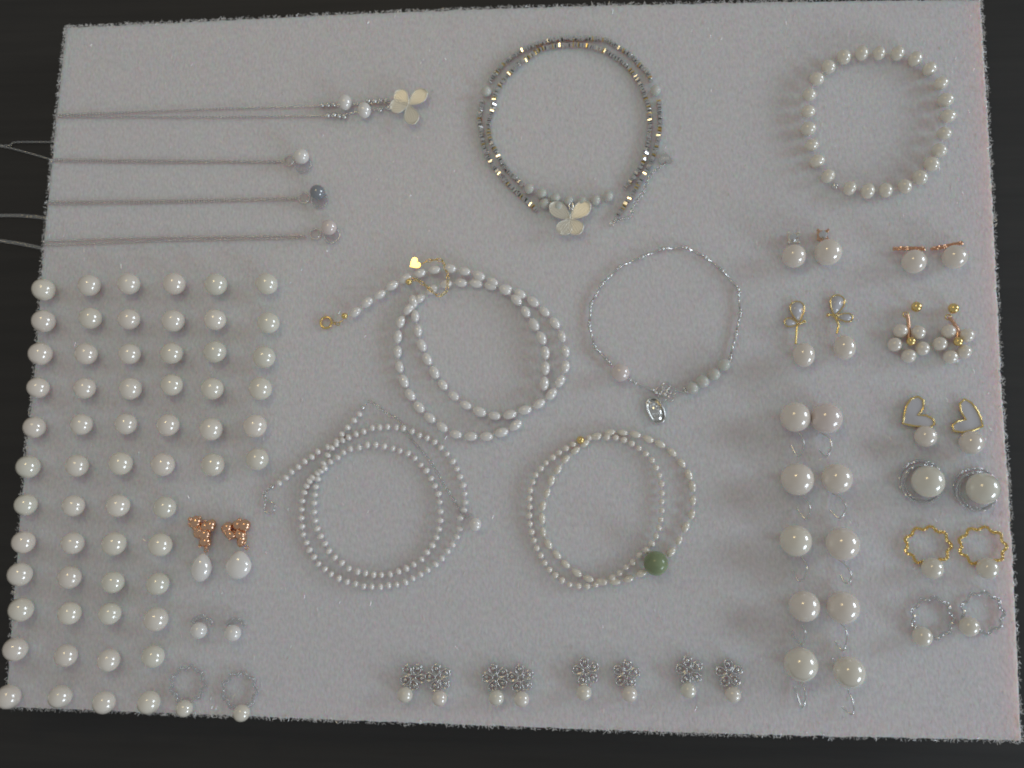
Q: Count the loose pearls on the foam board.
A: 60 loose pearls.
